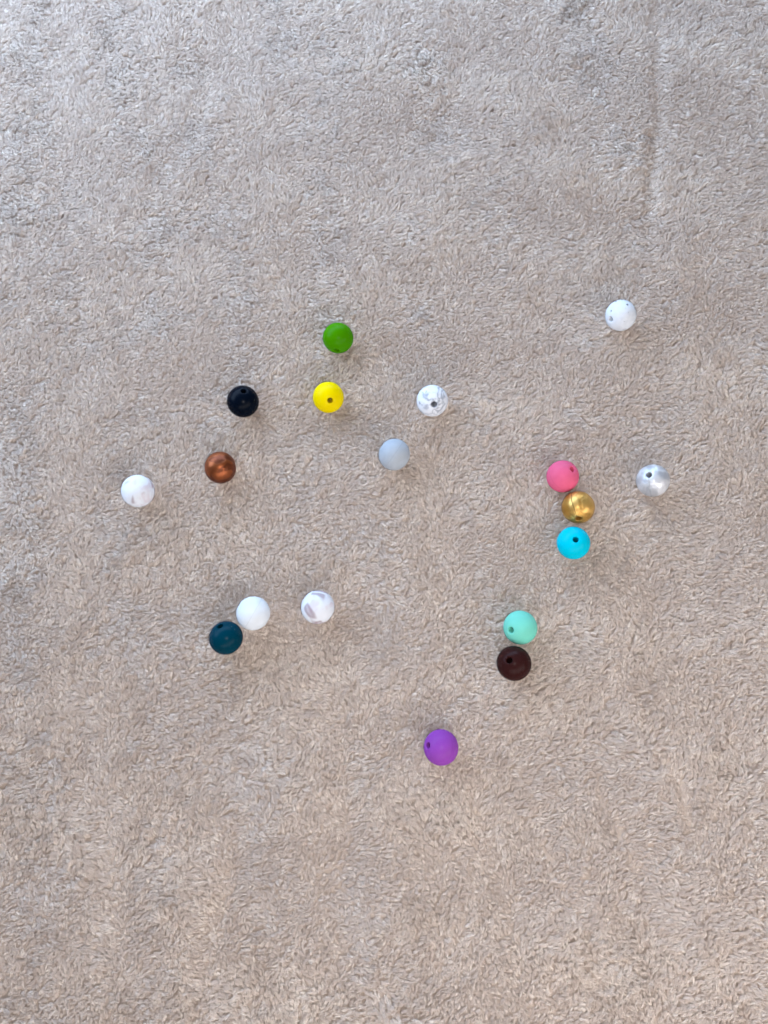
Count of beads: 18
